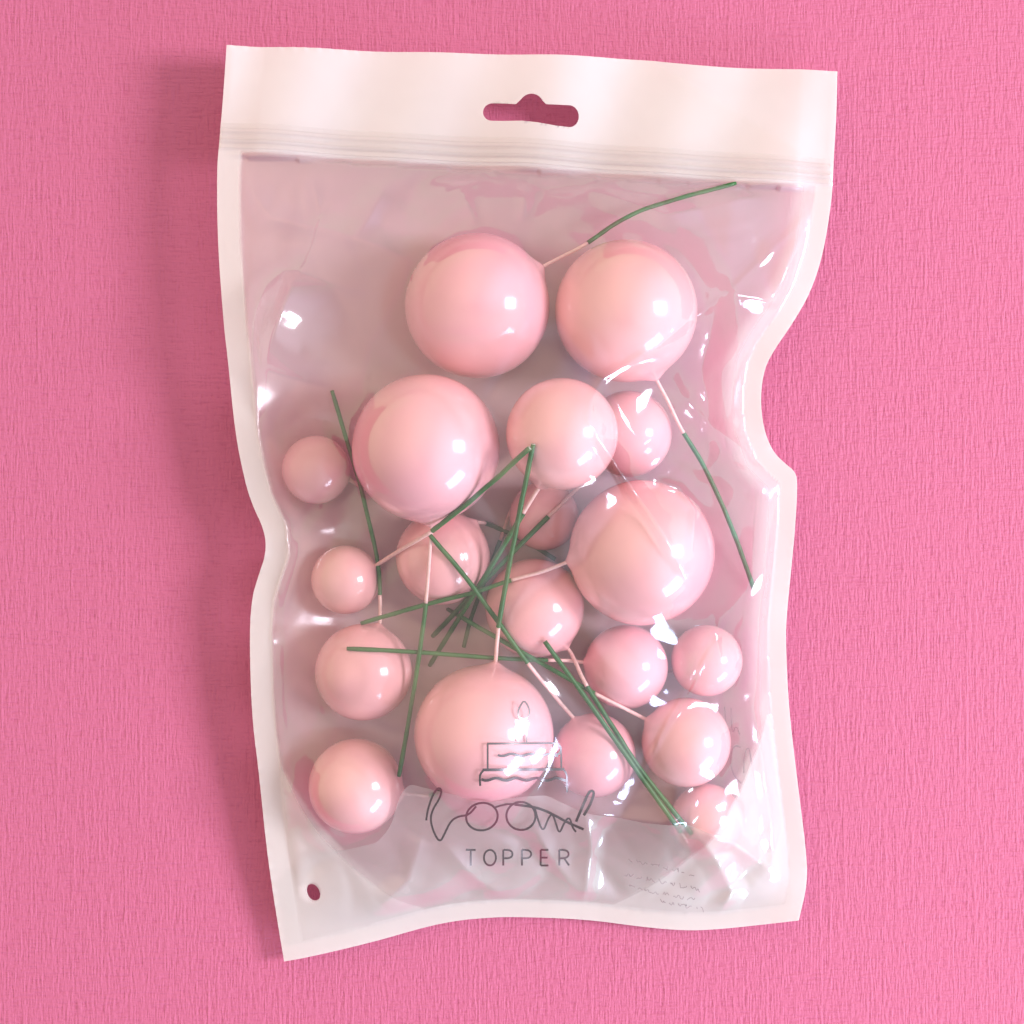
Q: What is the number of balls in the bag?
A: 19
